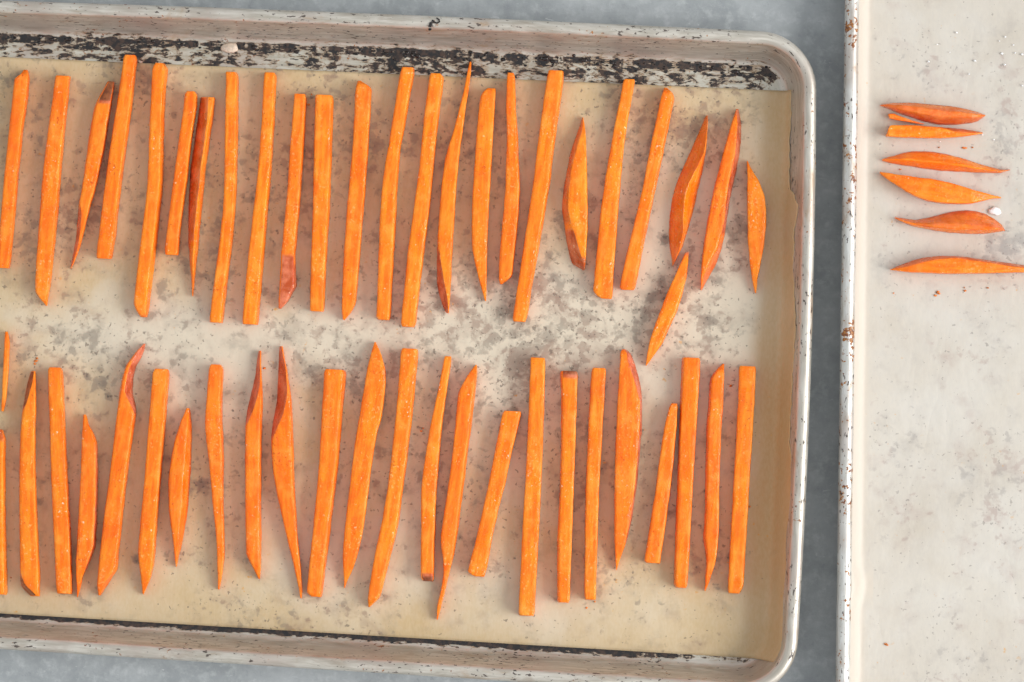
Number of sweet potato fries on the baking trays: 57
